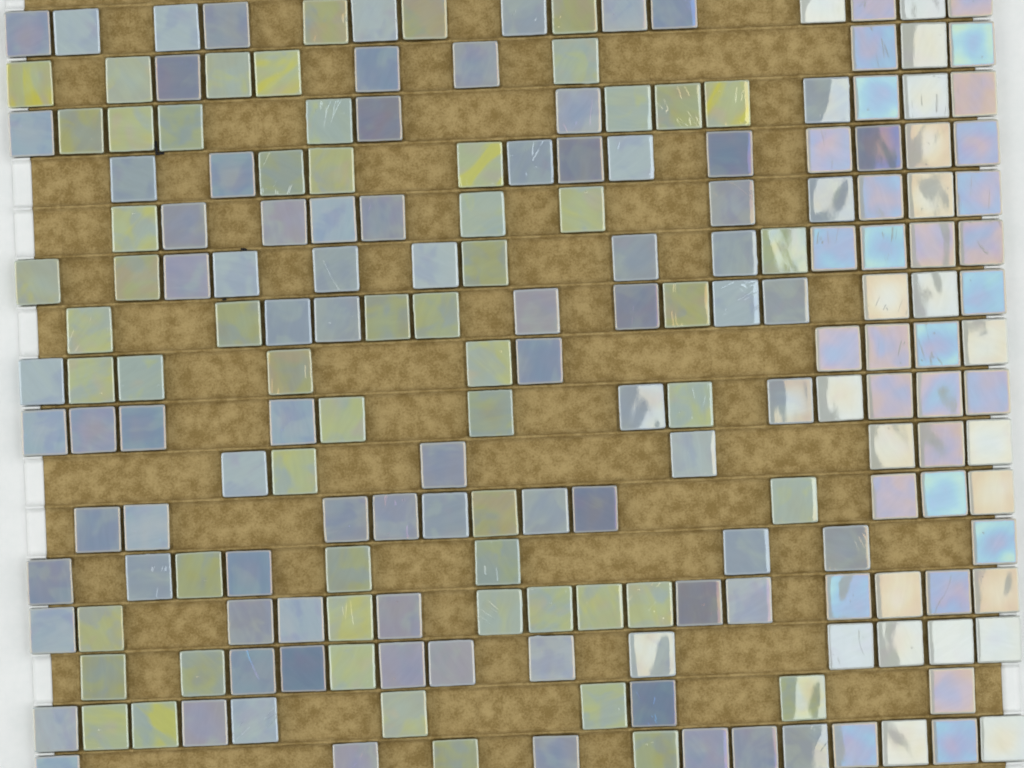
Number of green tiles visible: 59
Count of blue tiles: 85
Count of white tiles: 51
